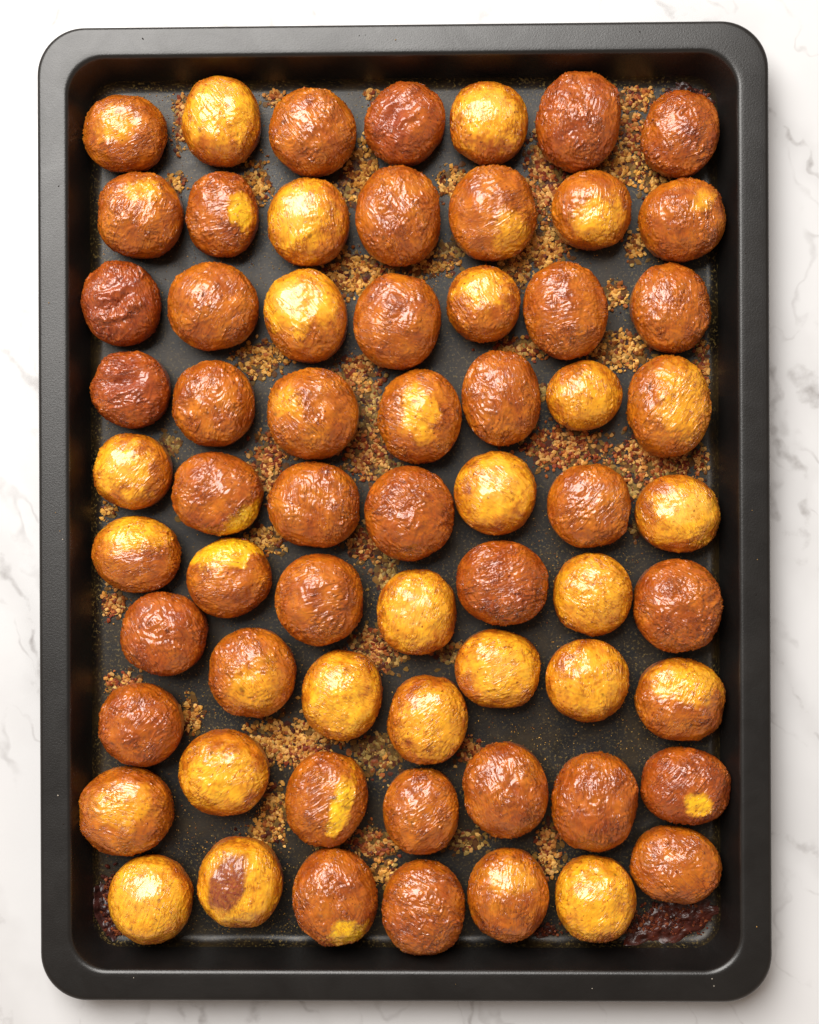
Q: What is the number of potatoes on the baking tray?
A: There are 64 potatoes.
